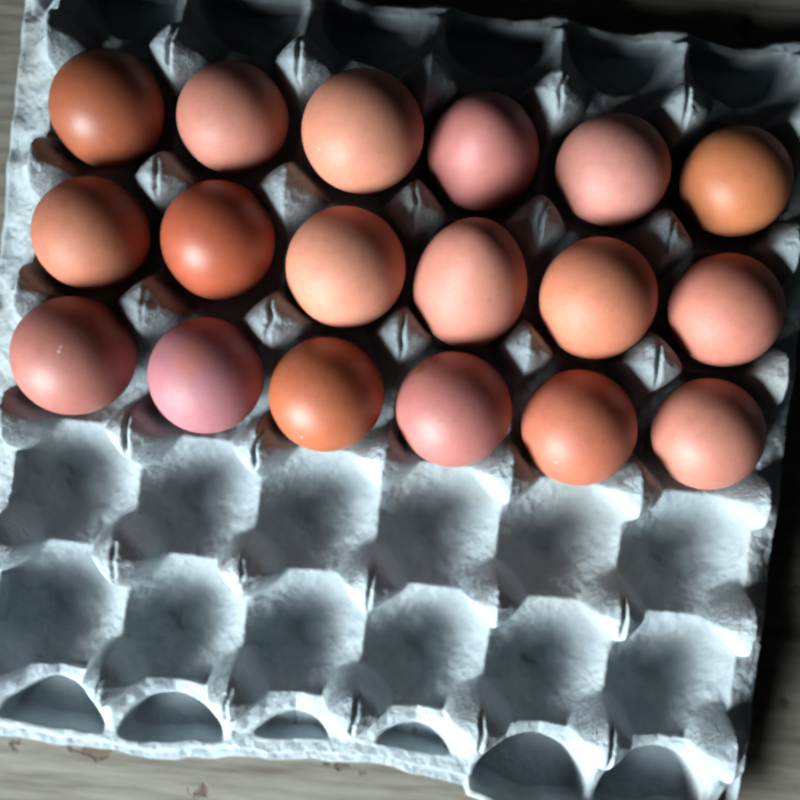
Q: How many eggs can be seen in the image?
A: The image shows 18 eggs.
